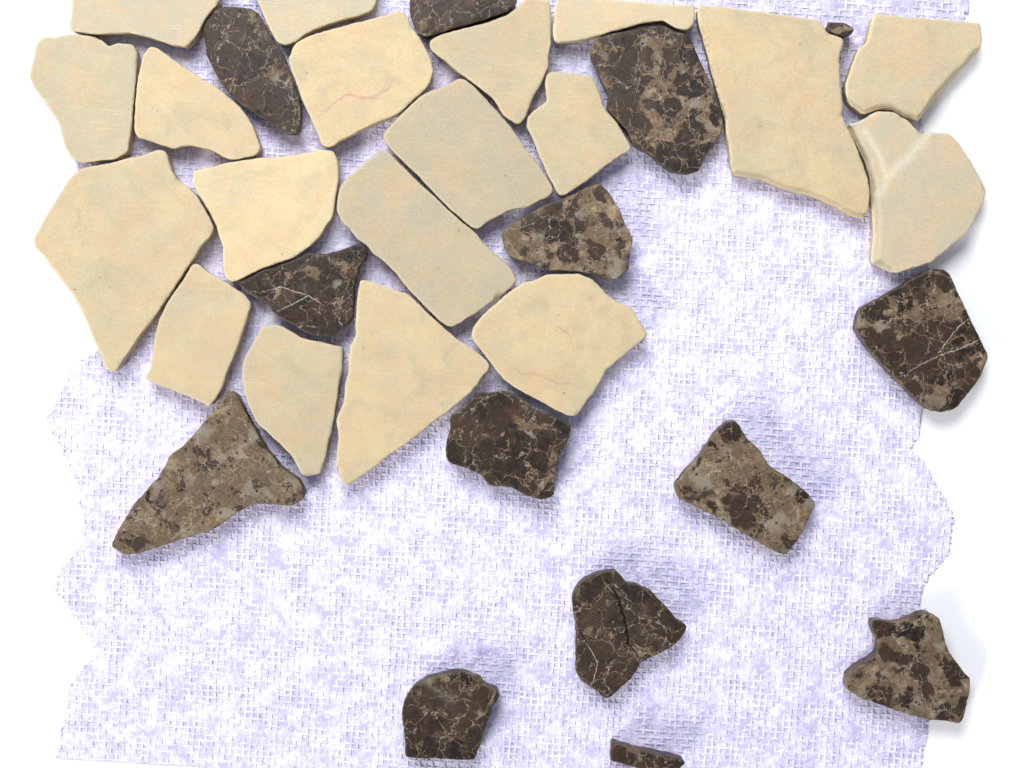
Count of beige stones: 19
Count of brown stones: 14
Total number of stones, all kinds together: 33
